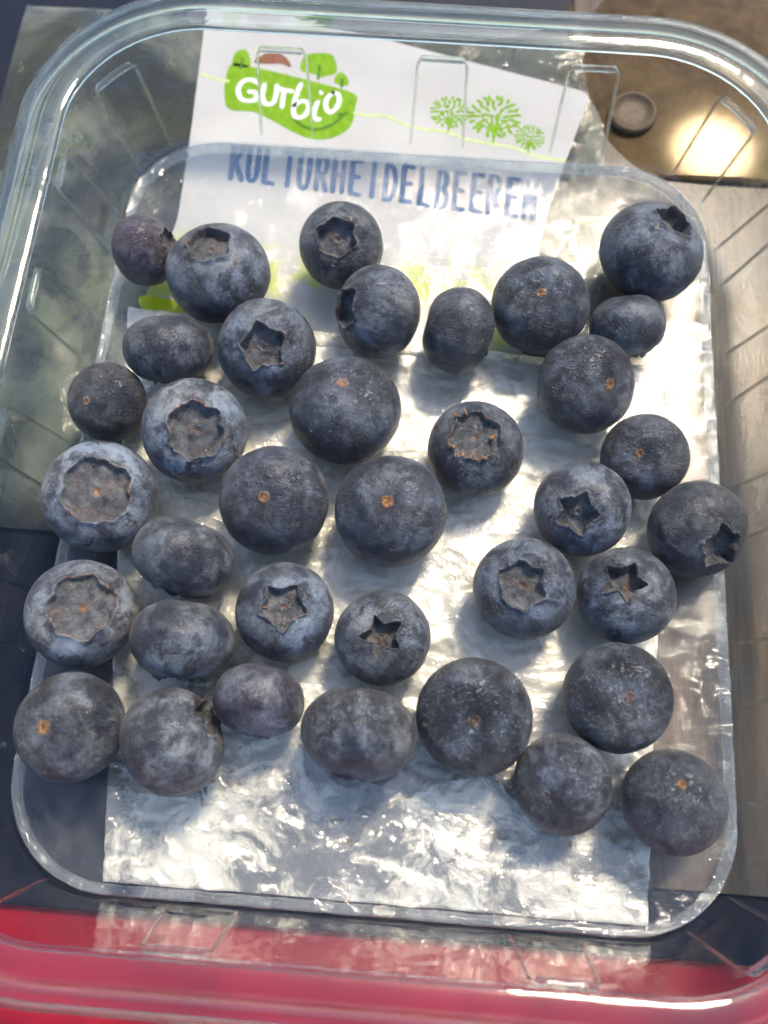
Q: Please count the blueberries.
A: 36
